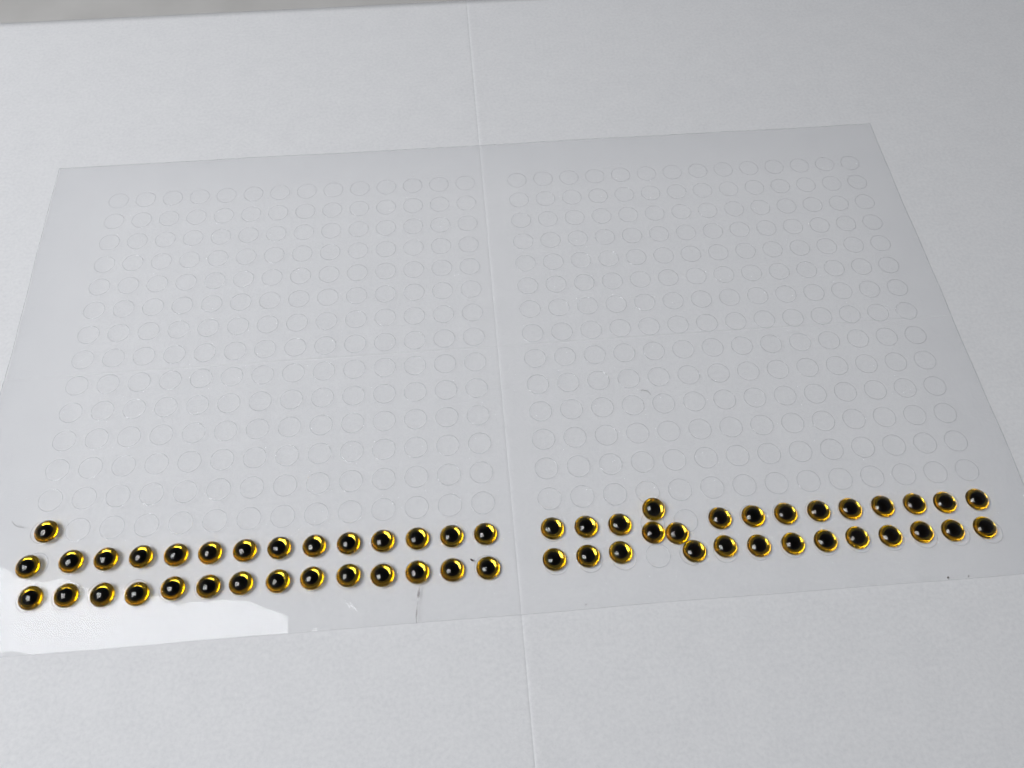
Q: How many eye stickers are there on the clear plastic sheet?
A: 57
